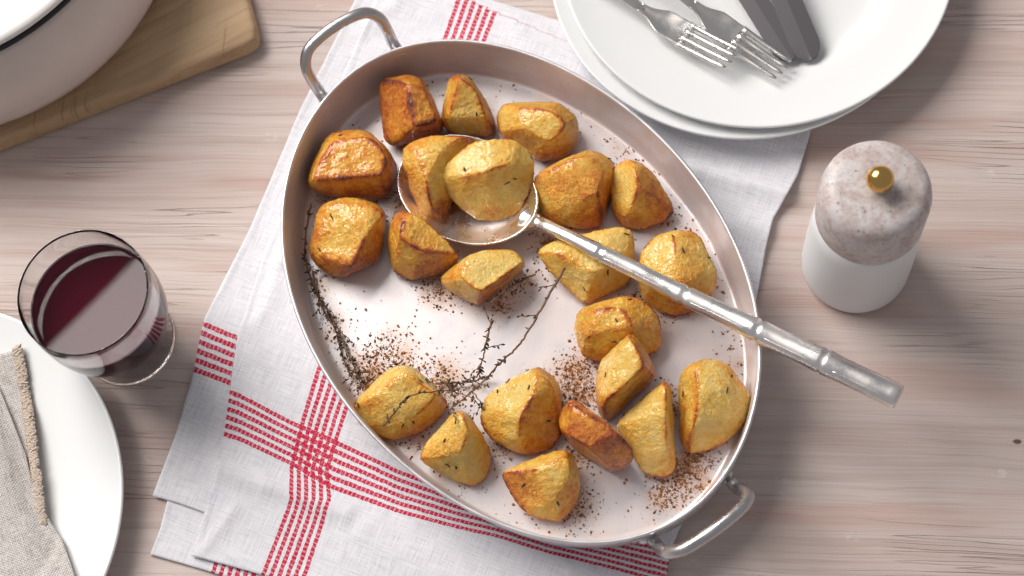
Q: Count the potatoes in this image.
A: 22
